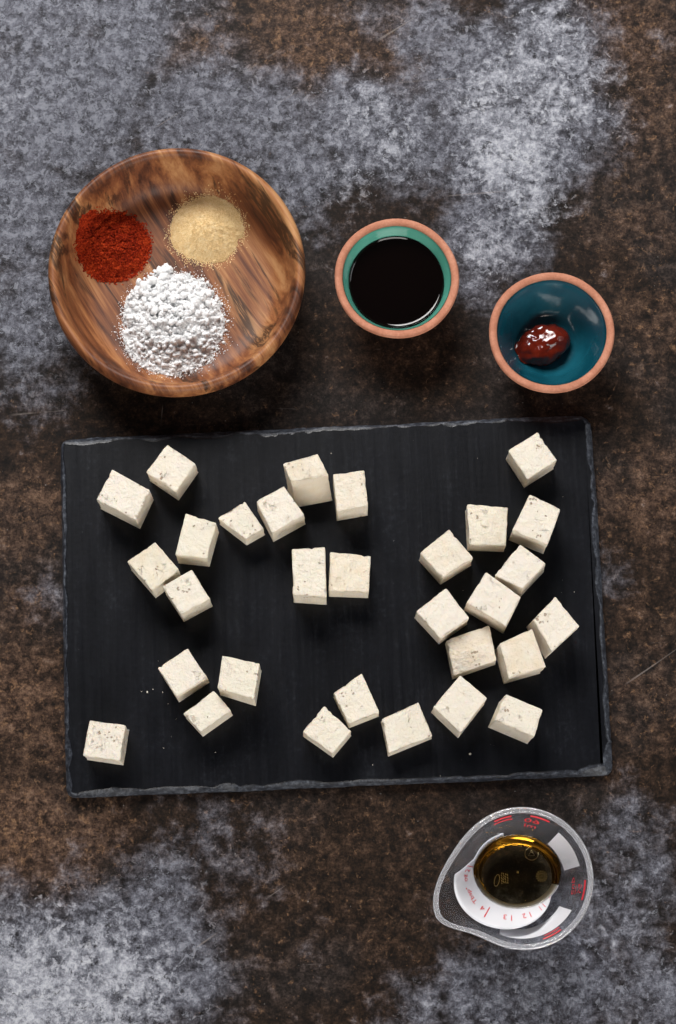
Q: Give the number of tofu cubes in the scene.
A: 30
